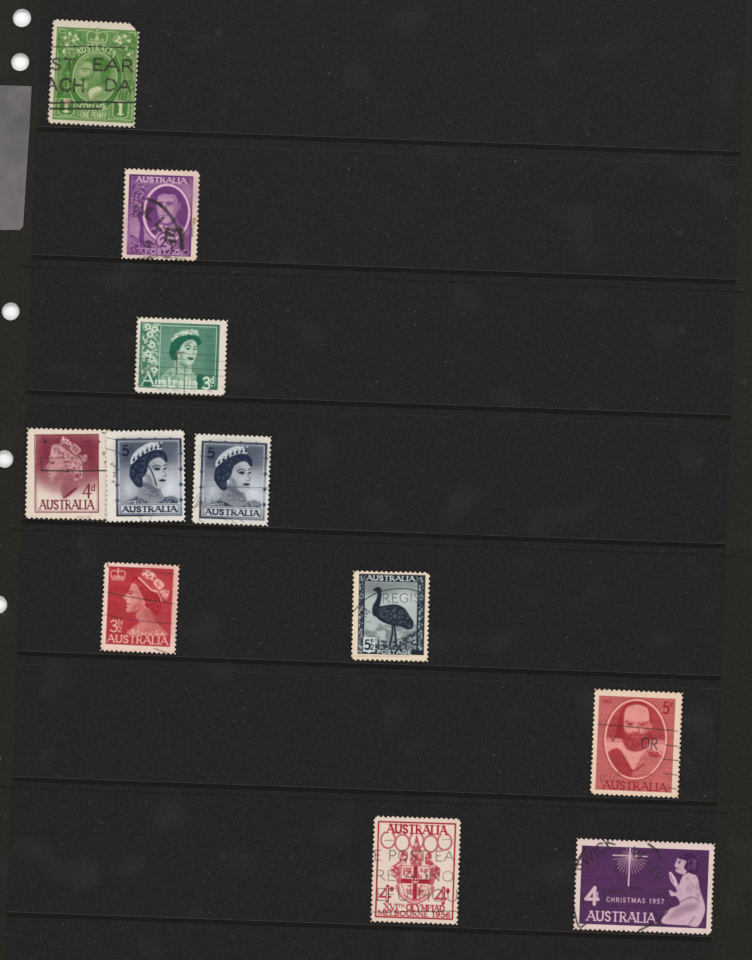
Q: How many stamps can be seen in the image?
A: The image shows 11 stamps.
